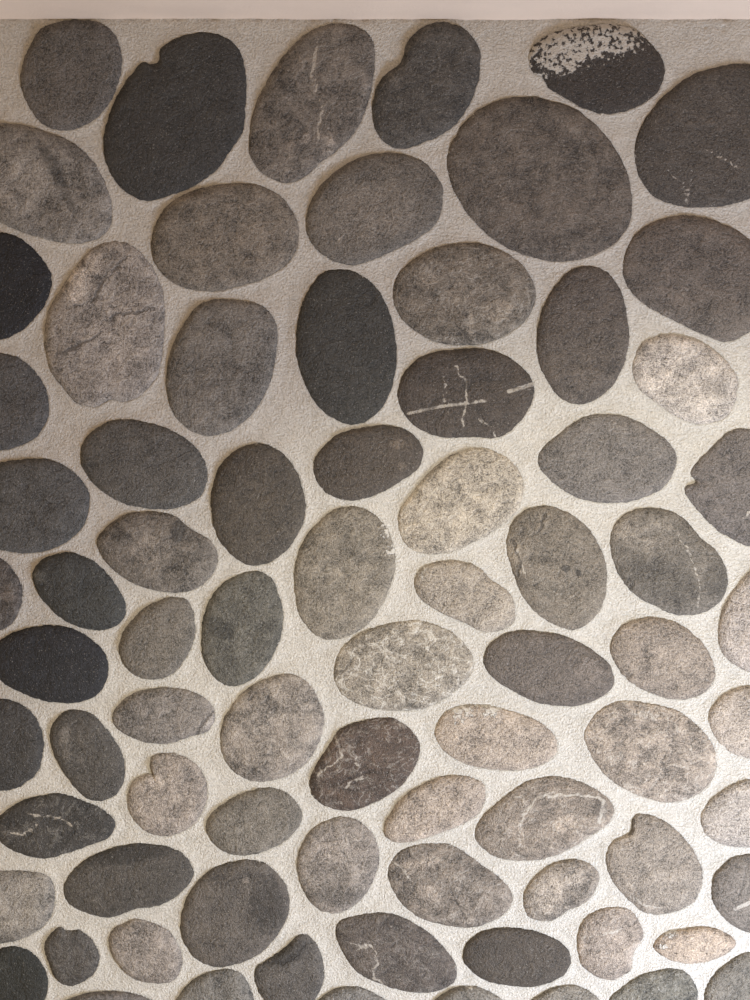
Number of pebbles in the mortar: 78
